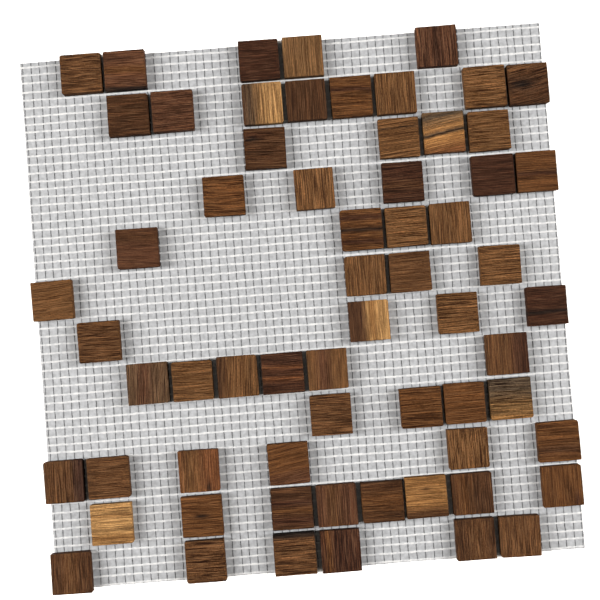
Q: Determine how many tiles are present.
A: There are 64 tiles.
